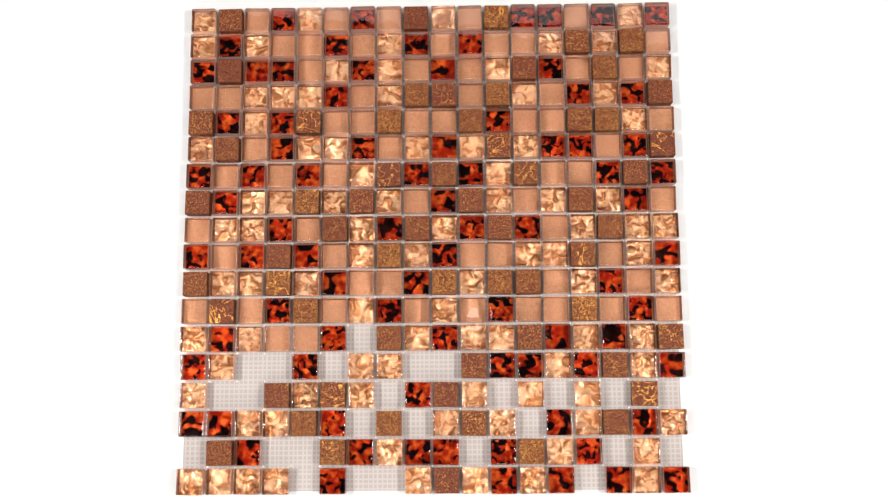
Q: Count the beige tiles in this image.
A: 63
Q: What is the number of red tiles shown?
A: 82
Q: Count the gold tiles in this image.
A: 91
